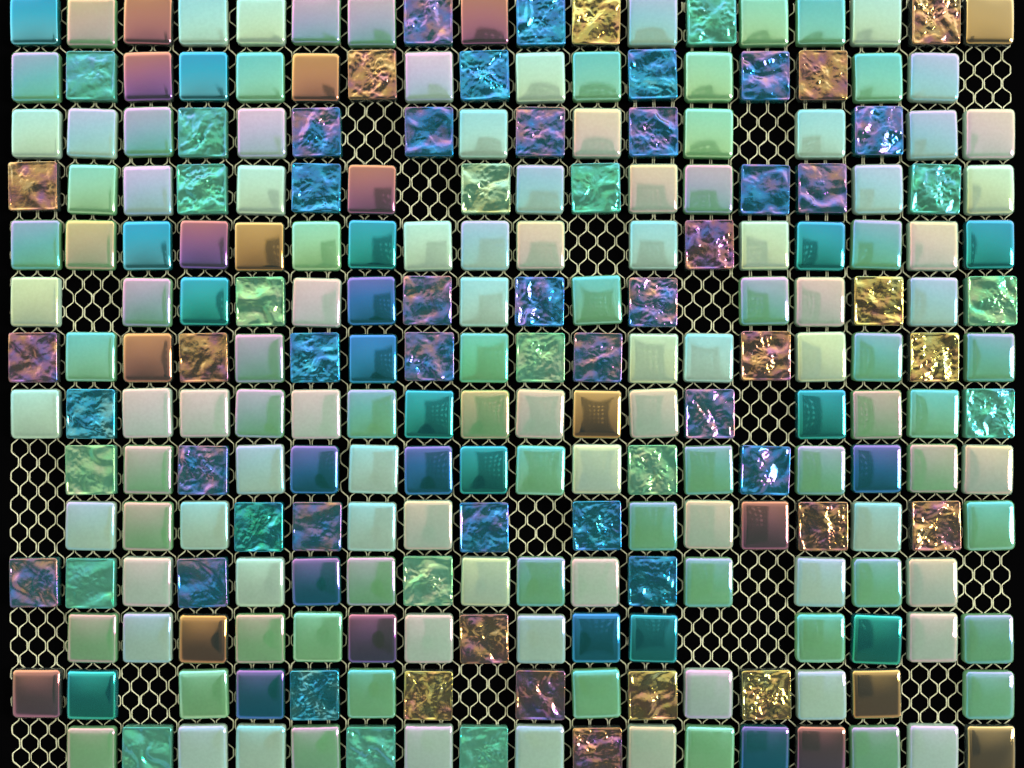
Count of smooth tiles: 164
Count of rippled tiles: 68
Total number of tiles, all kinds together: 232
